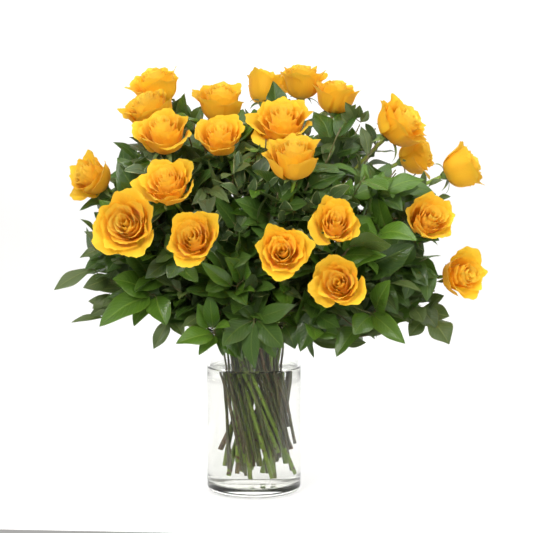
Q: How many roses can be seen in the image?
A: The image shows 22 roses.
